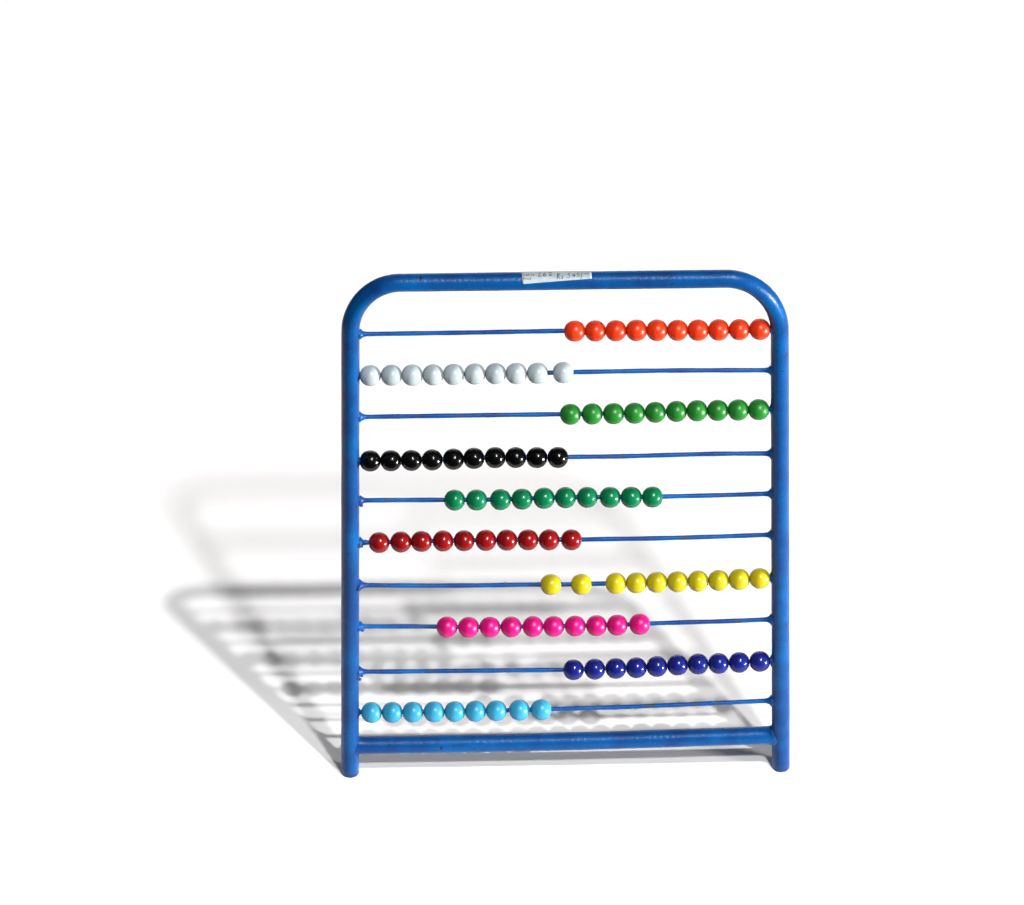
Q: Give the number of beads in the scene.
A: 99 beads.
